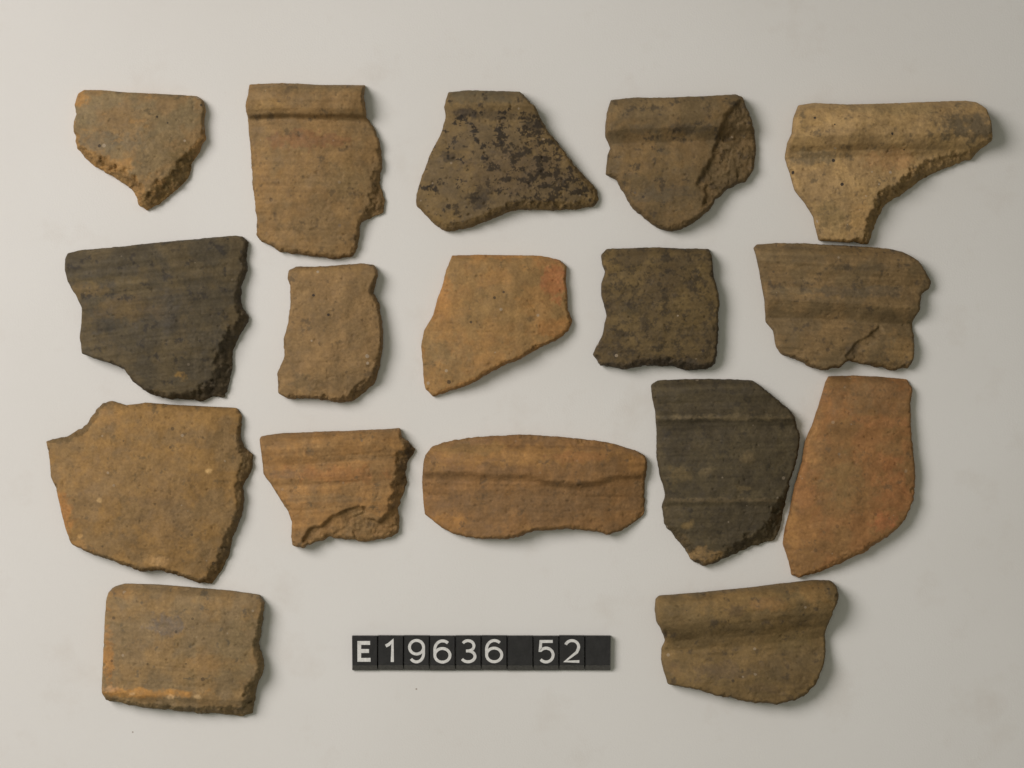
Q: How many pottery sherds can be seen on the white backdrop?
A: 17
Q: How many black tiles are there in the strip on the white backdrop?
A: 10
